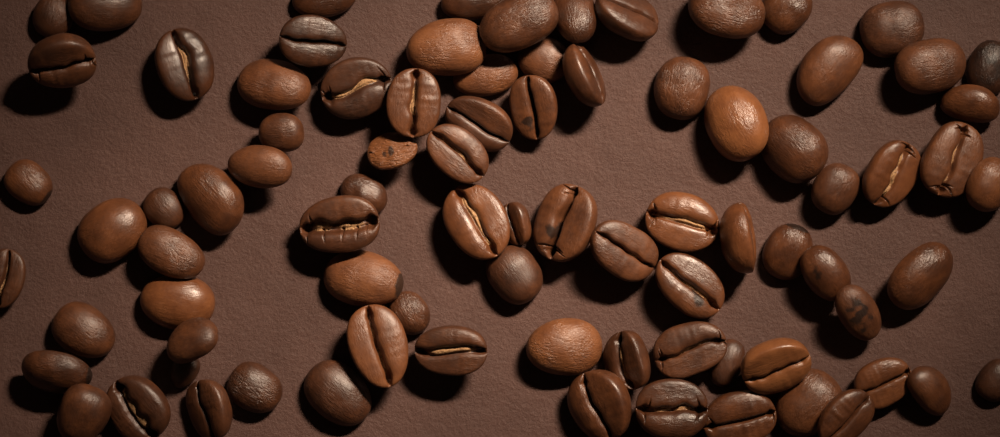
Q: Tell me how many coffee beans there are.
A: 84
